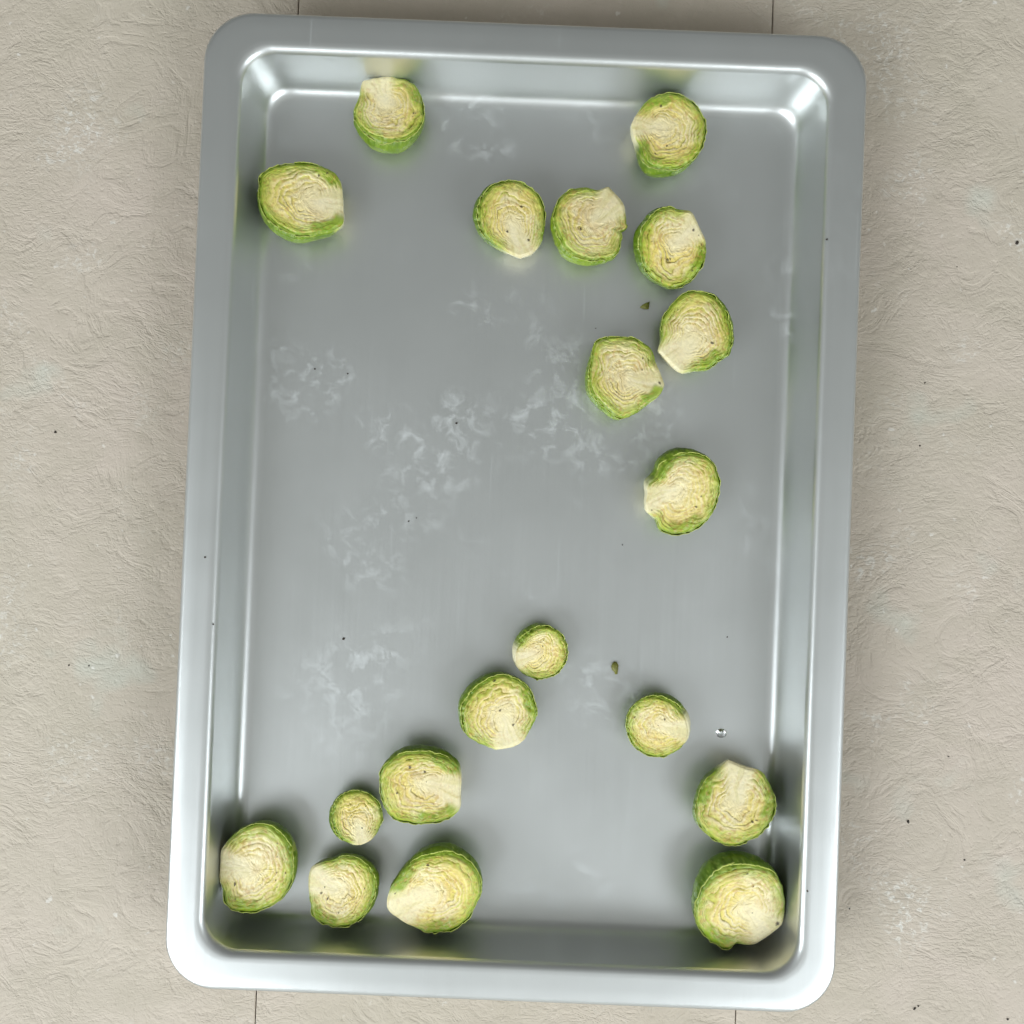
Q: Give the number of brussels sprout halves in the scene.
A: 19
